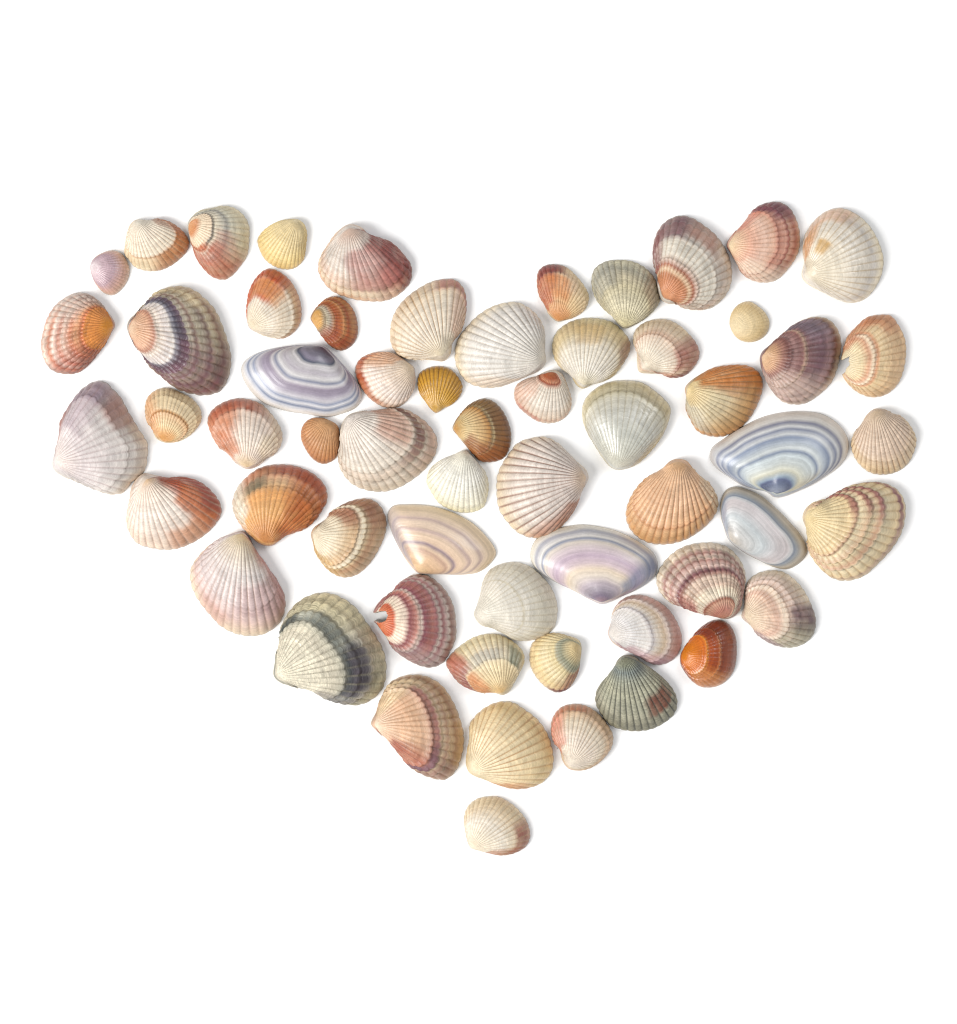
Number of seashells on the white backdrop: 60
